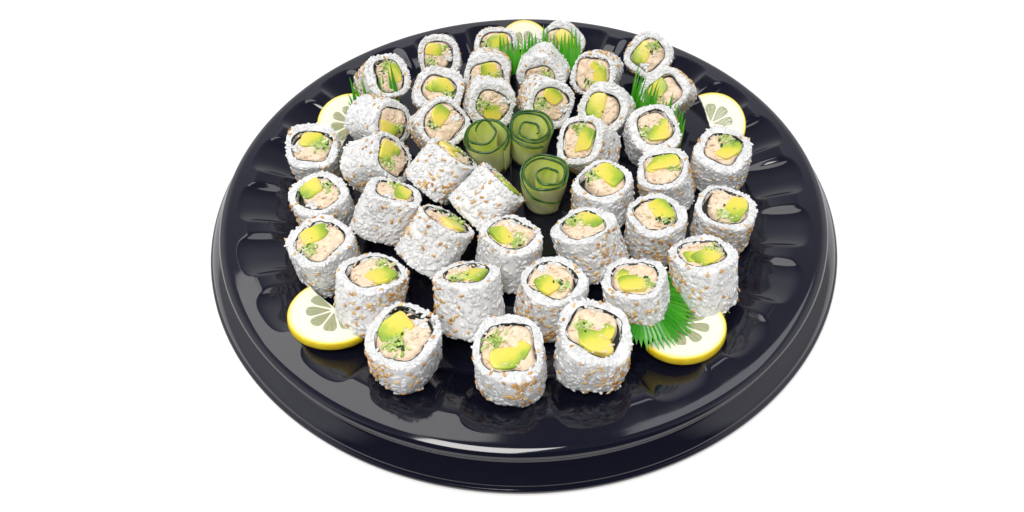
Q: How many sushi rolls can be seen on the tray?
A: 40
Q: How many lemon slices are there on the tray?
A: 5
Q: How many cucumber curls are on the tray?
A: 3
